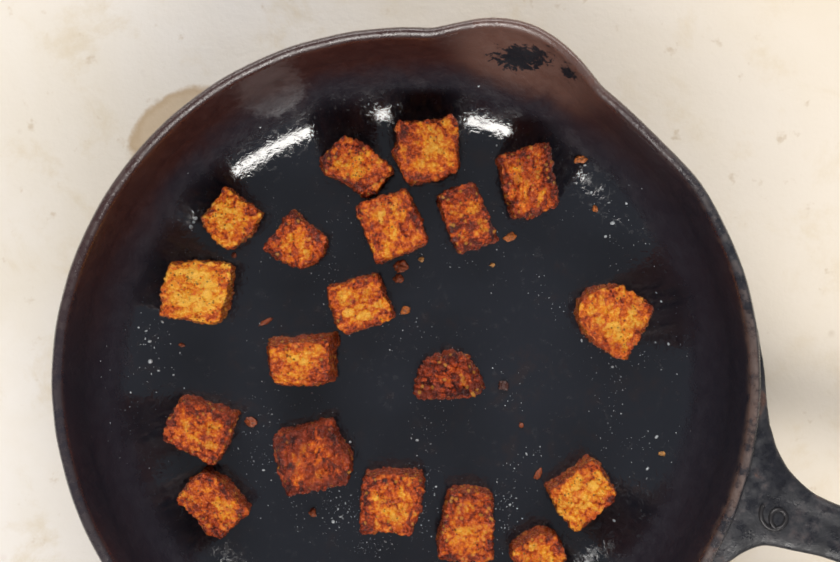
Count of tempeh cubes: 19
